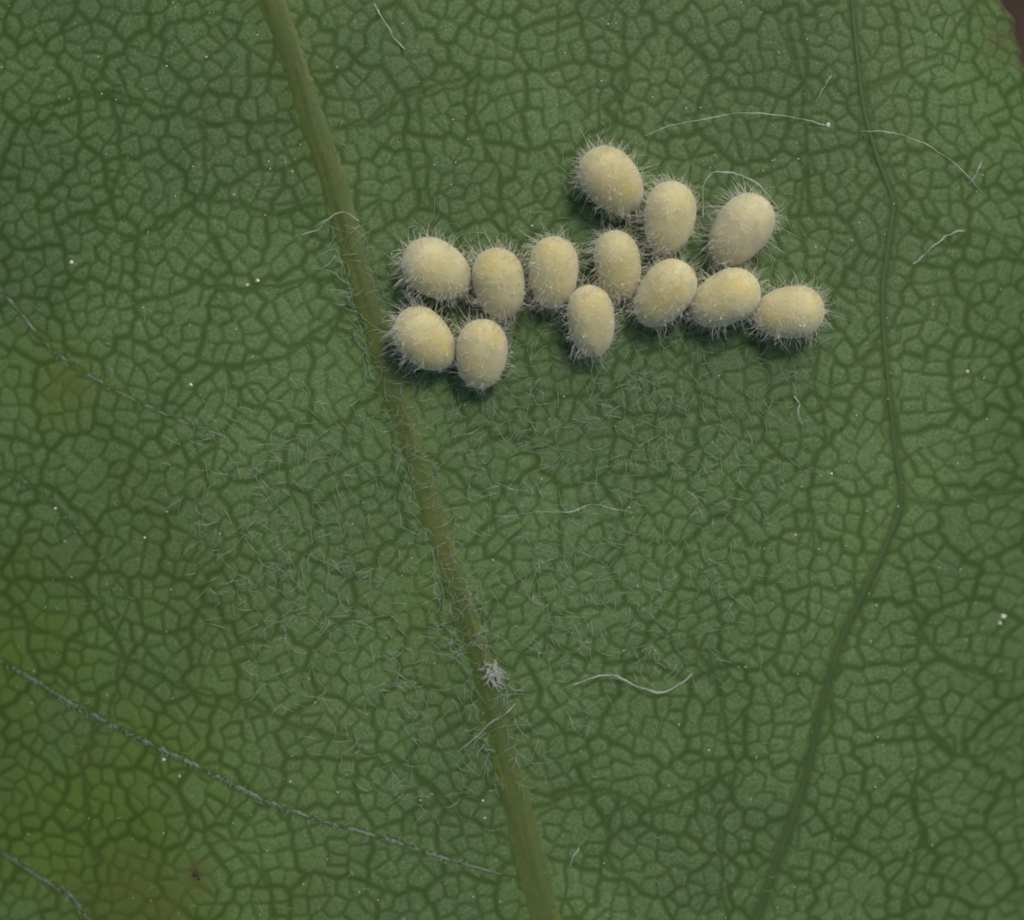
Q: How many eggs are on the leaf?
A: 13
